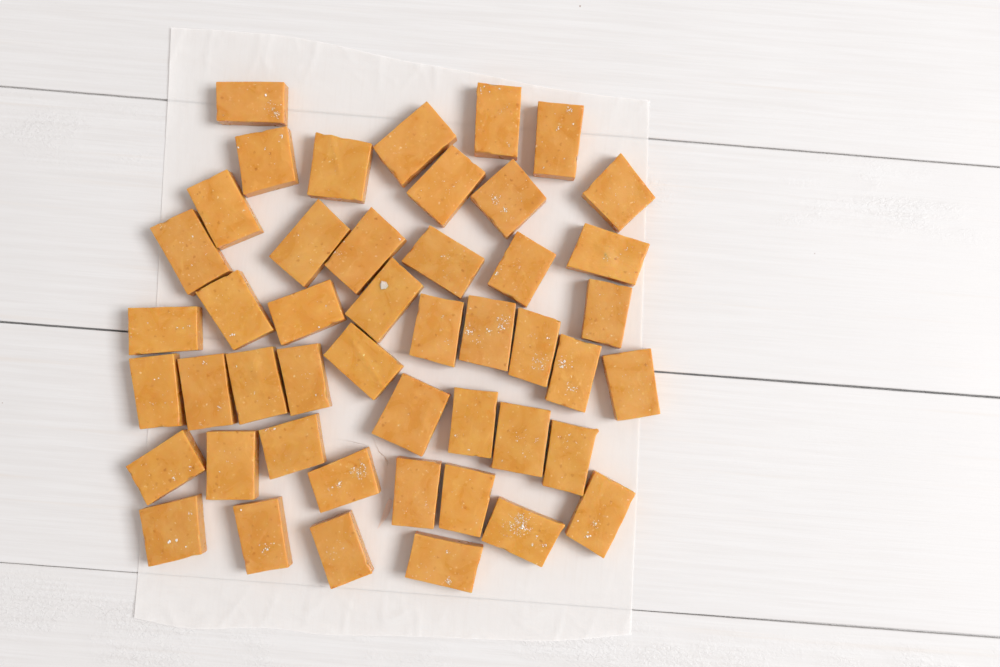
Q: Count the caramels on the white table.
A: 47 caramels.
